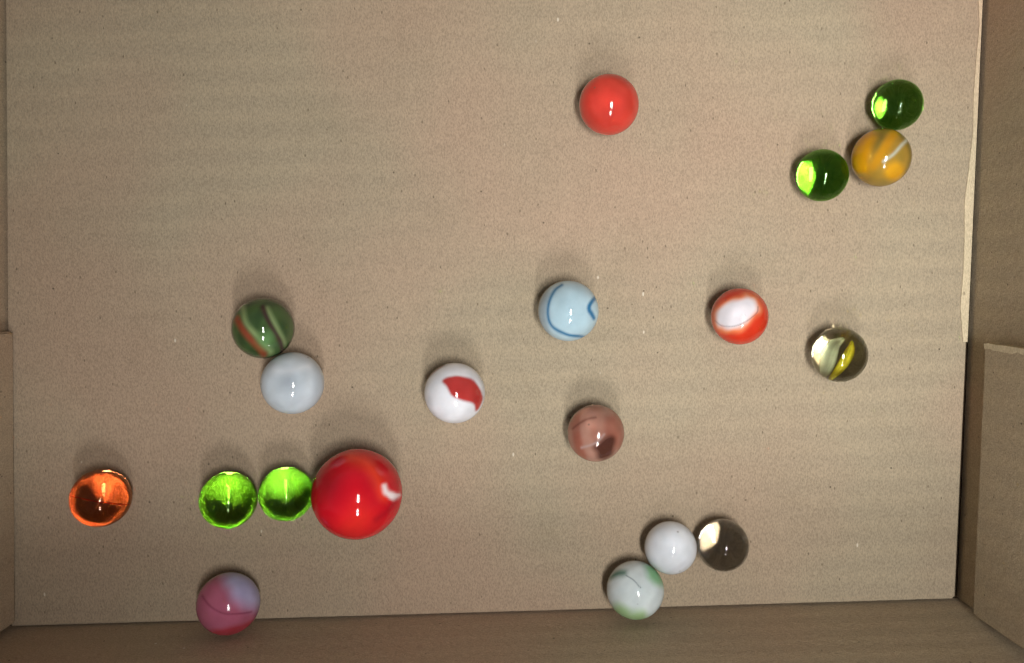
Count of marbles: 19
